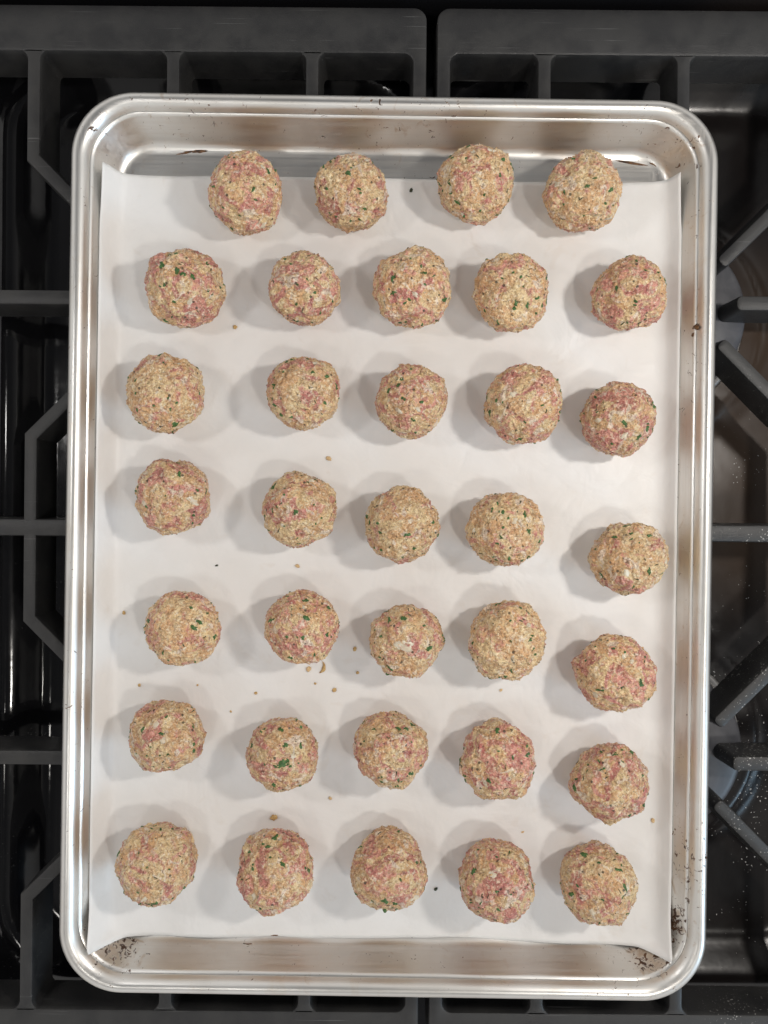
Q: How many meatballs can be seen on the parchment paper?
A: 34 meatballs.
